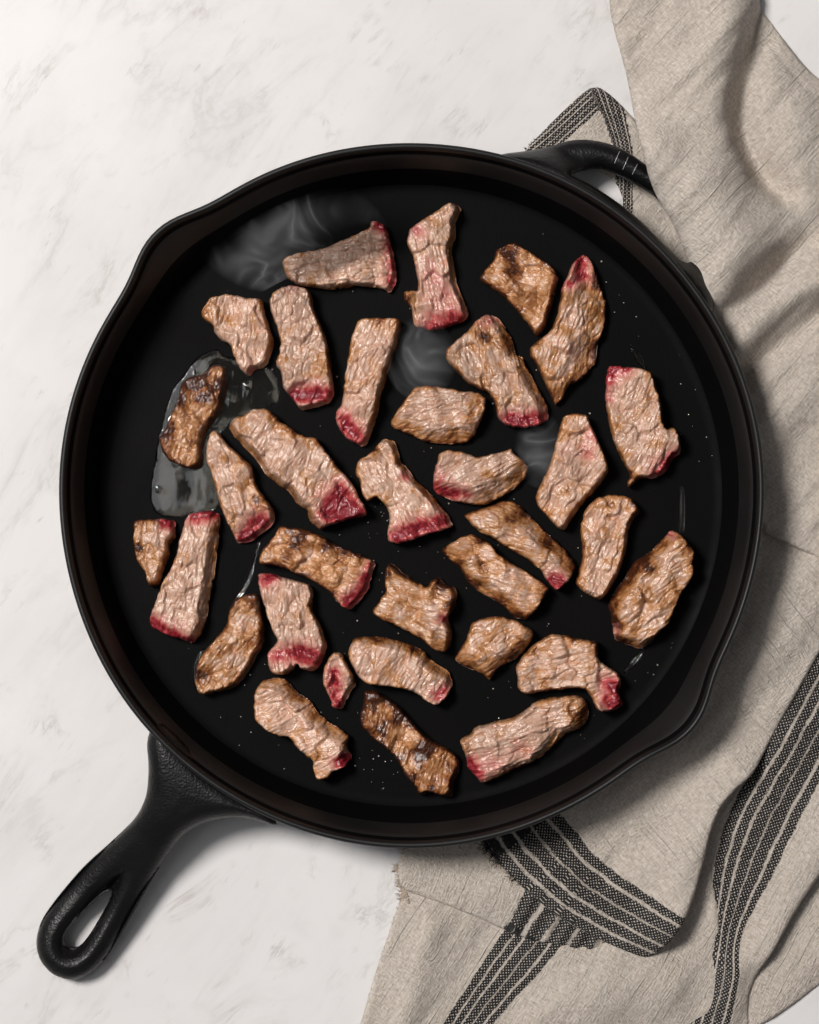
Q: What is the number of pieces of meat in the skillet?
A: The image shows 33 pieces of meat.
